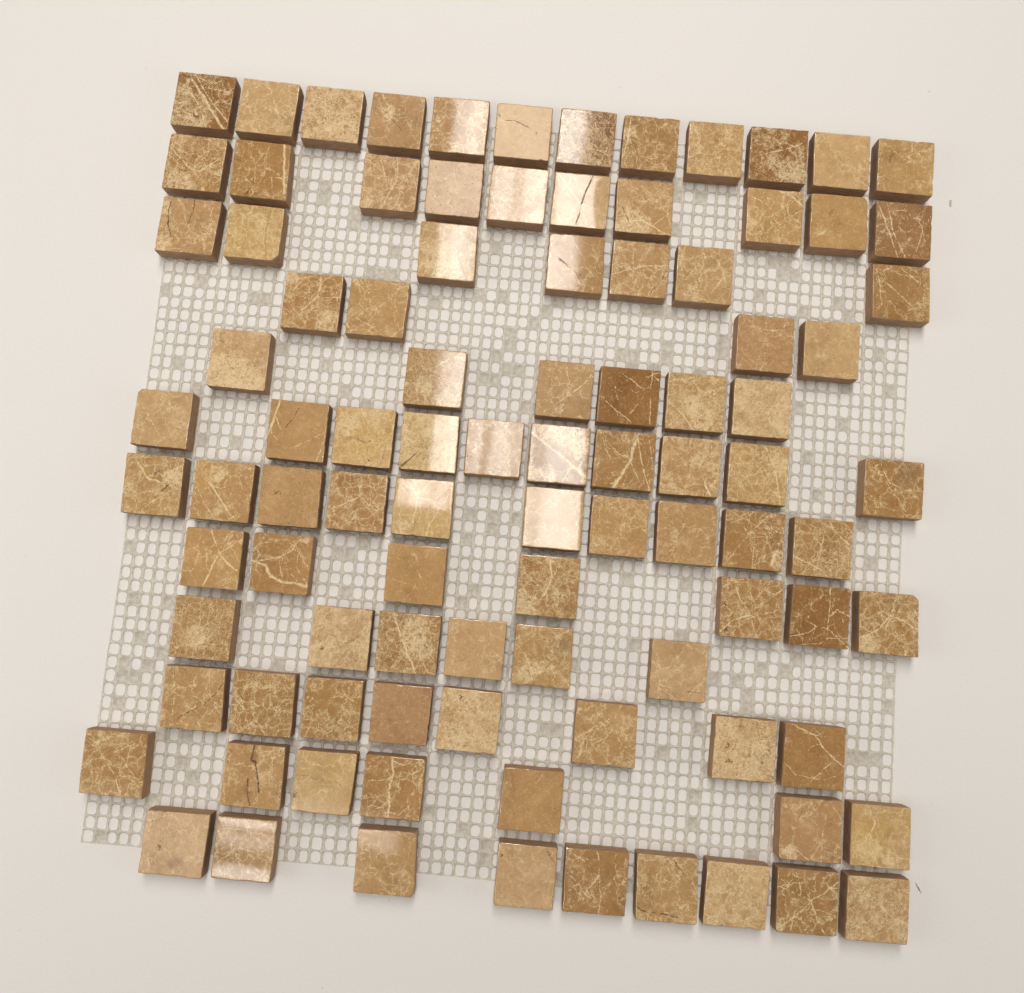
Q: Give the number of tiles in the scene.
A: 96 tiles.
